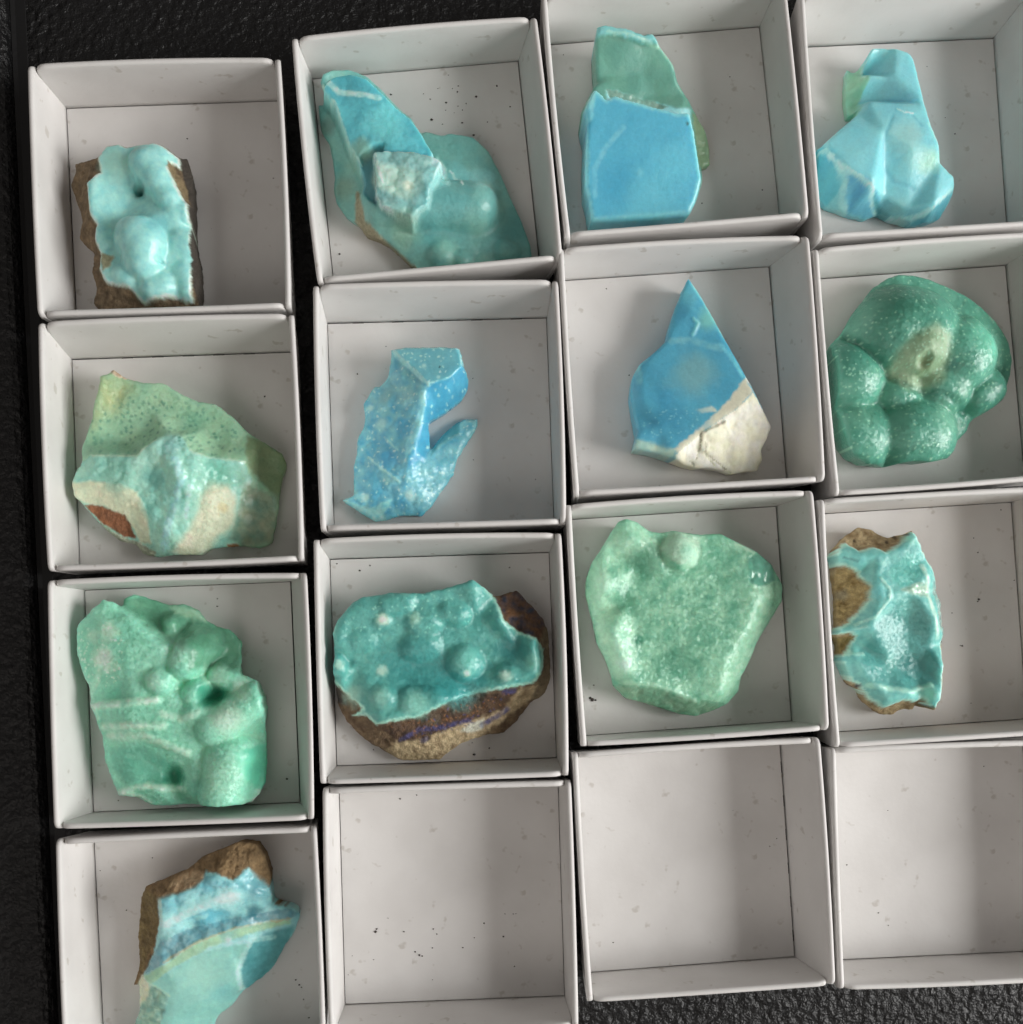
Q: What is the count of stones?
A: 13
